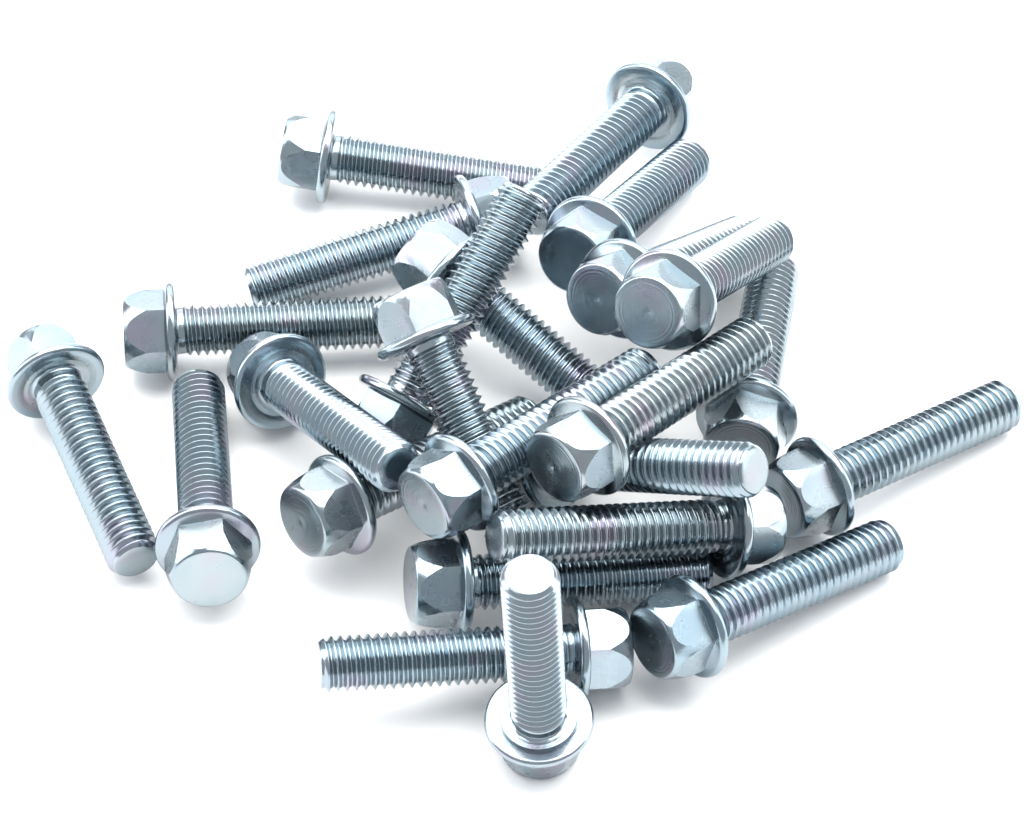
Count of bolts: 24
